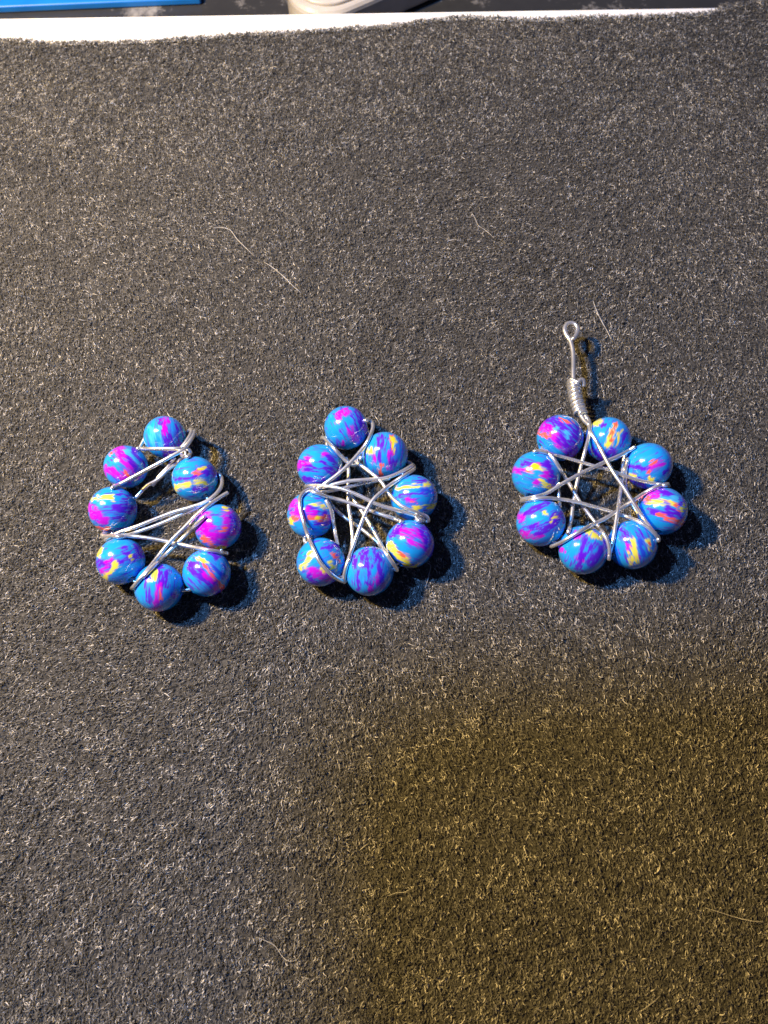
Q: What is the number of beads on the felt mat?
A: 24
